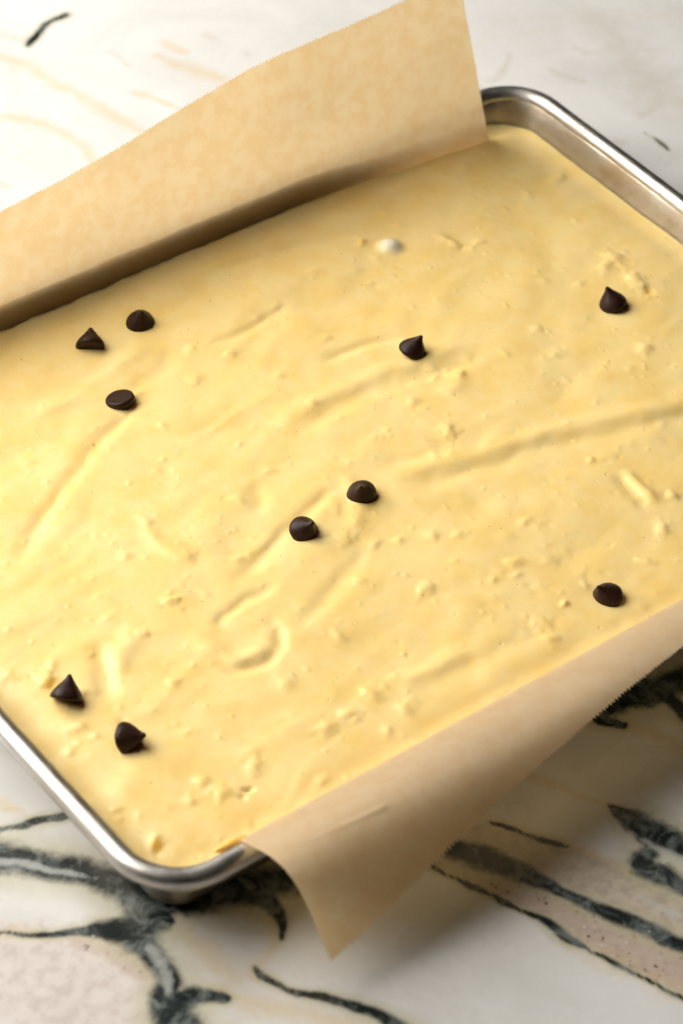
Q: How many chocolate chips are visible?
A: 10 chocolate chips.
